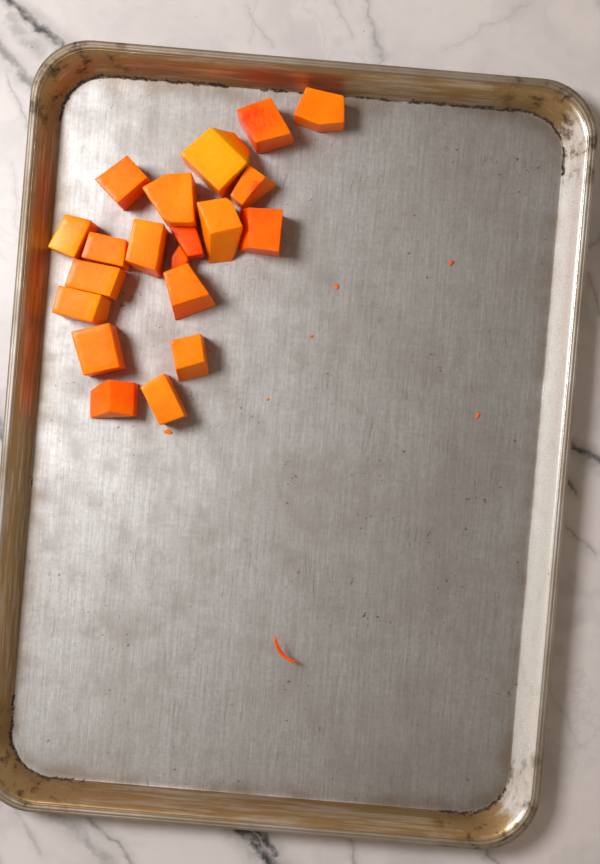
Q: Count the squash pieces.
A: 20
